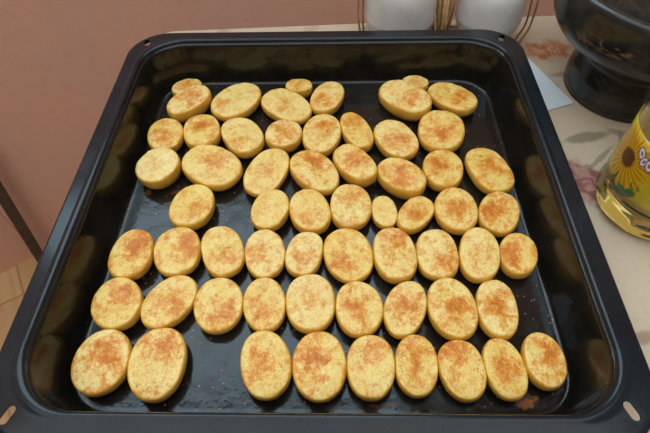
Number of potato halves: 61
